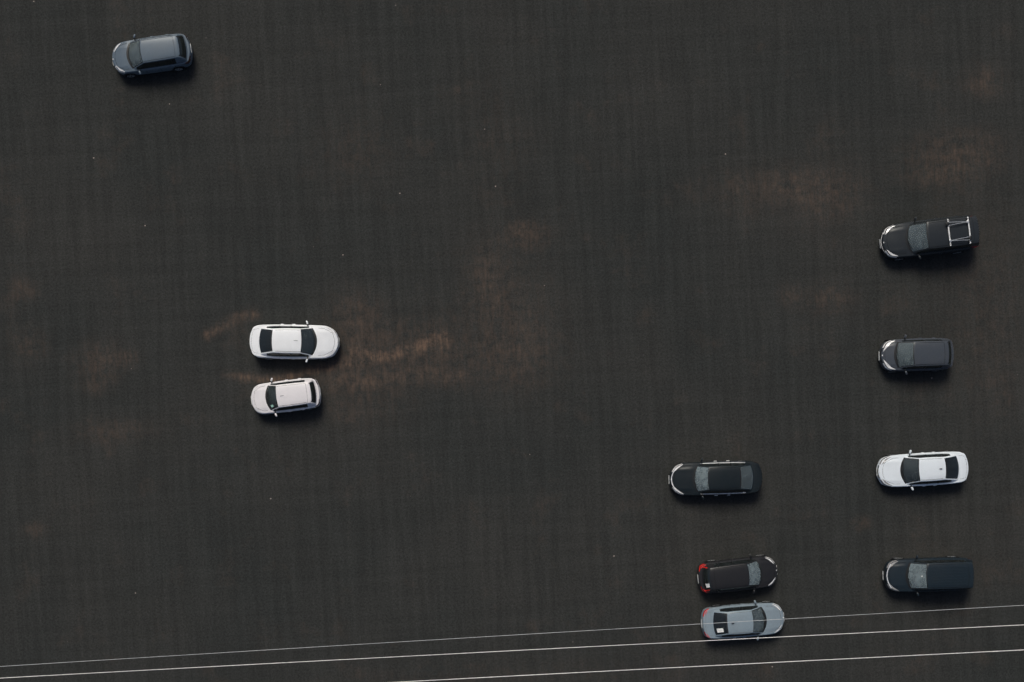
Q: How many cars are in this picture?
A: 10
